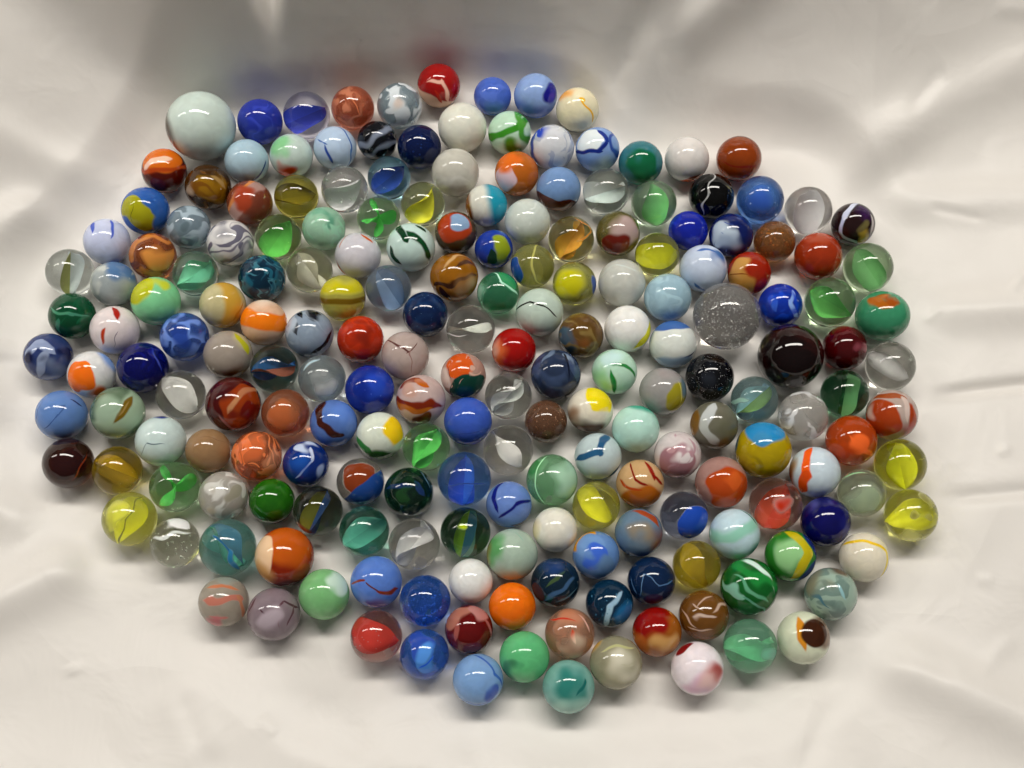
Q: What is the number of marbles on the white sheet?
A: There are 198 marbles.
